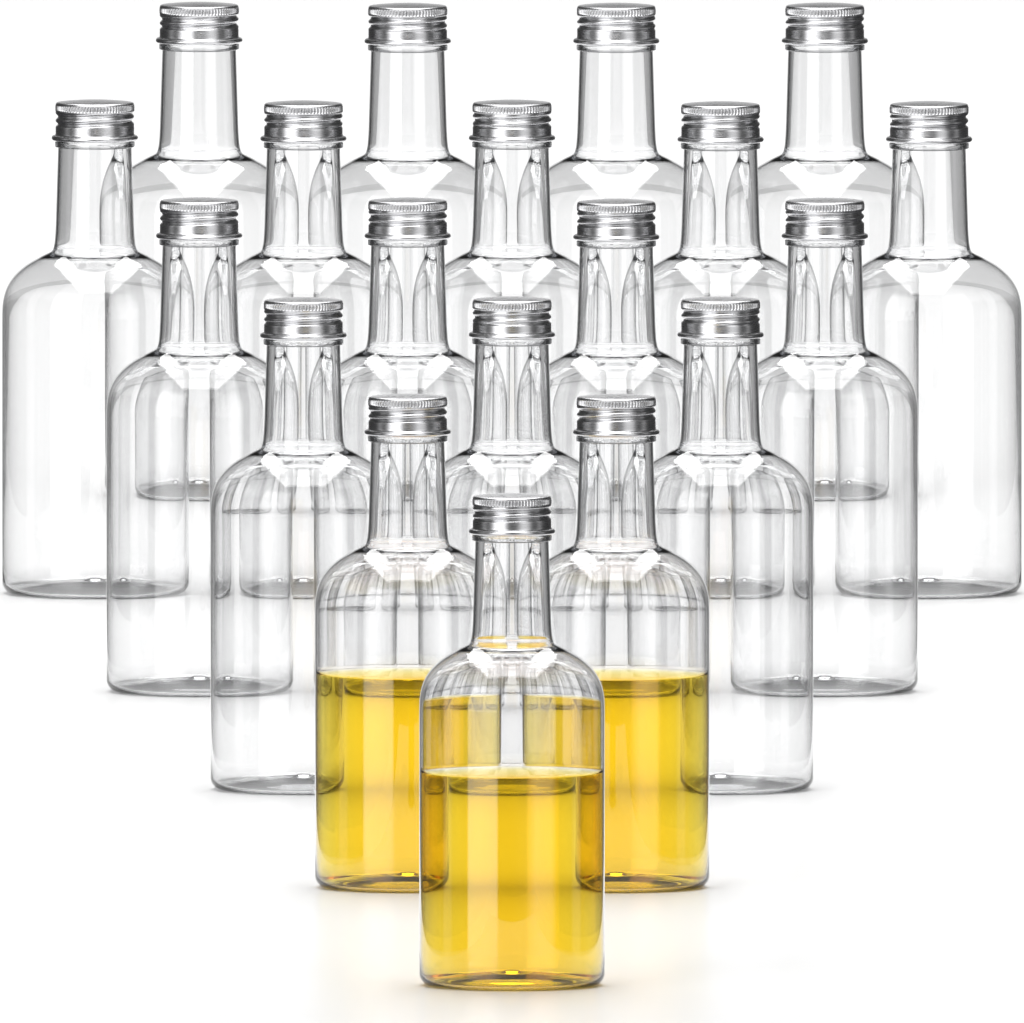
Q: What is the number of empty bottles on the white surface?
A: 16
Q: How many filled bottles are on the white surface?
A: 3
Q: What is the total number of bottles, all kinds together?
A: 19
